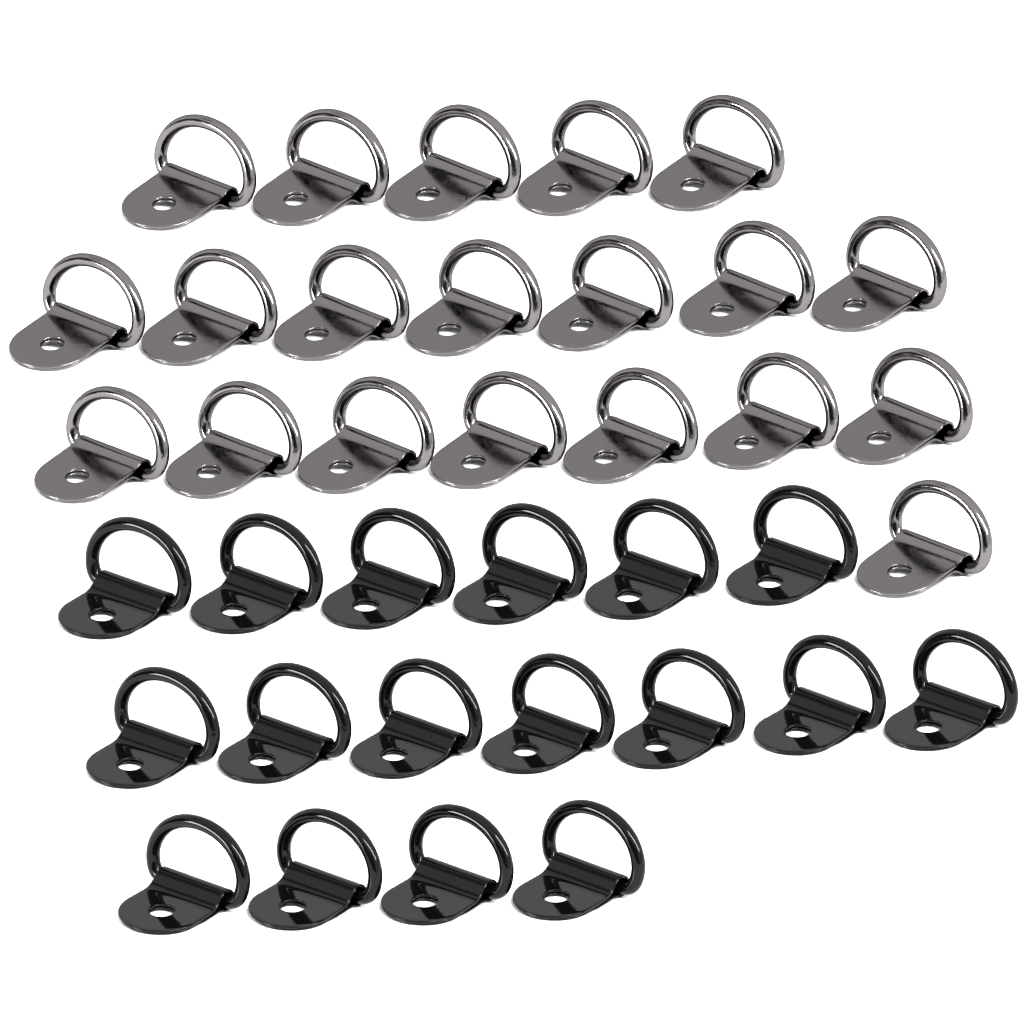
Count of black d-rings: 17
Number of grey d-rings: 20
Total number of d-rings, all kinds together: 37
